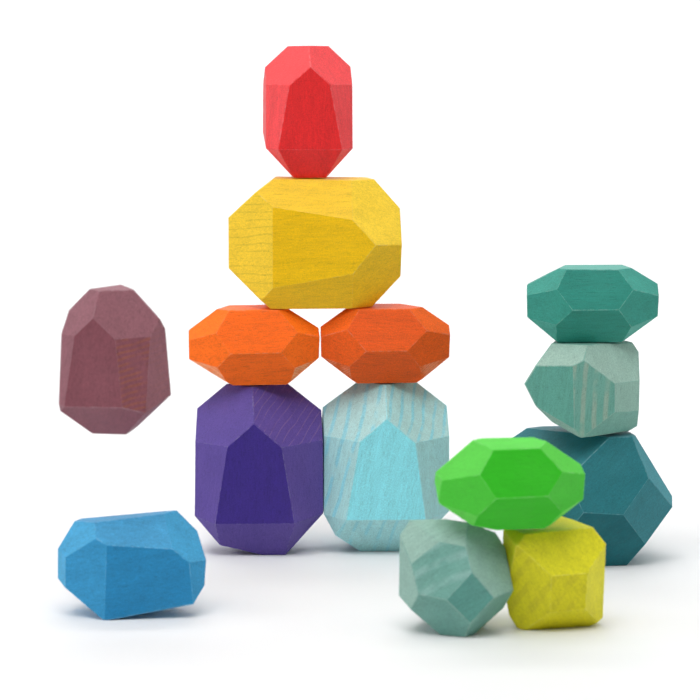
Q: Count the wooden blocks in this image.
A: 14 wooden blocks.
